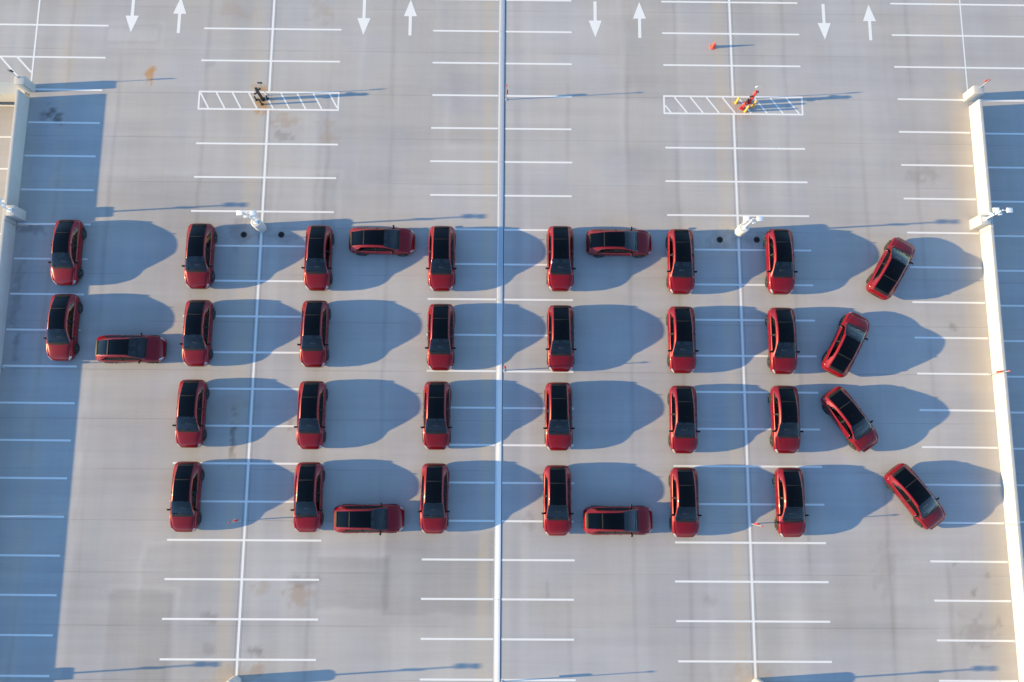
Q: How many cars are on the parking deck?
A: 35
